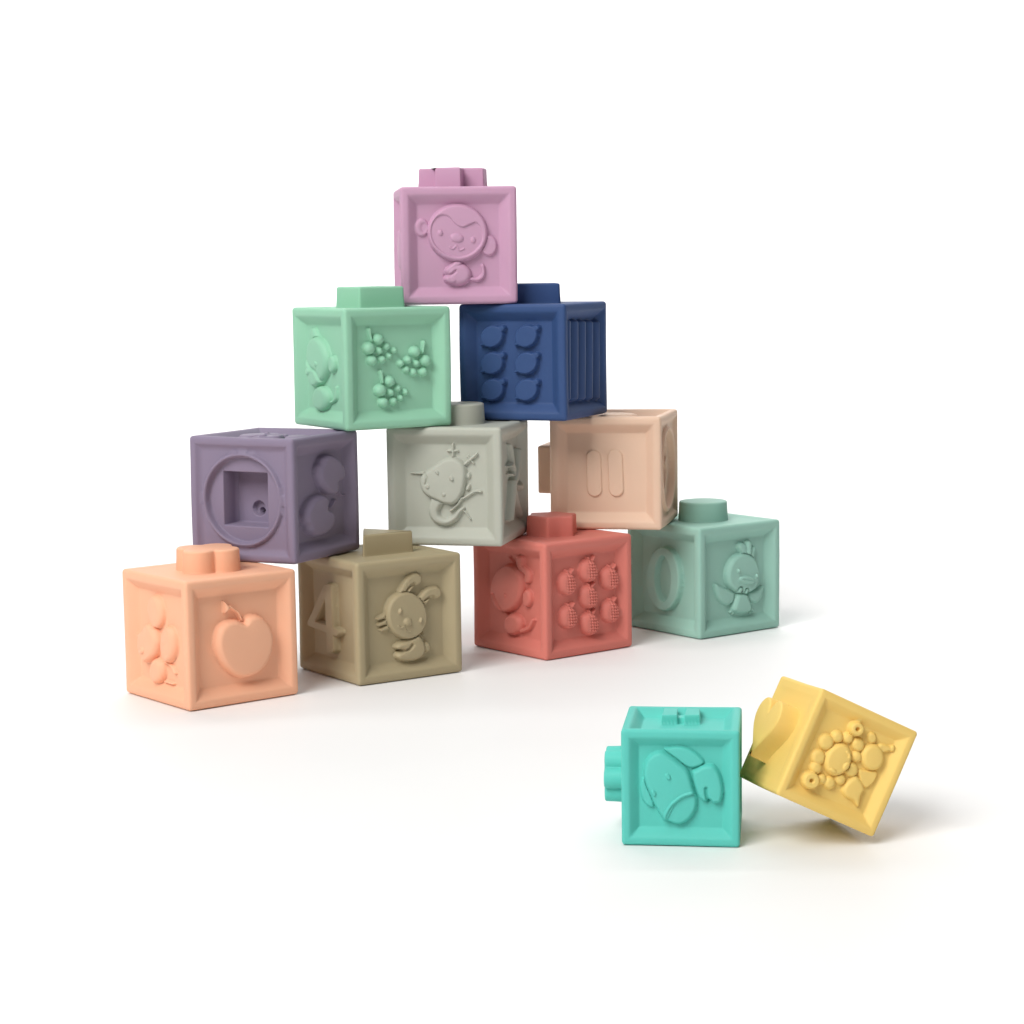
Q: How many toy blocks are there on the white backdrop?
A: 12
